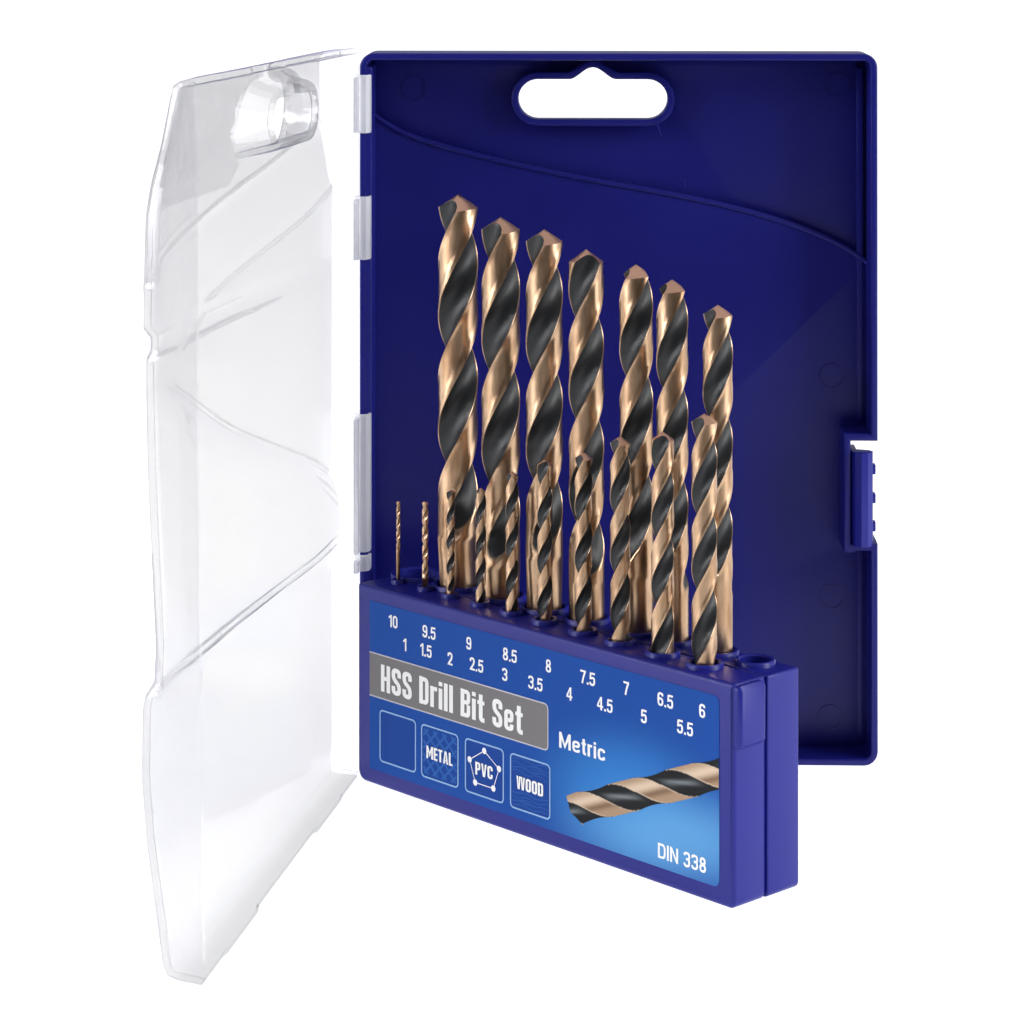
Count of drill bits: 17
